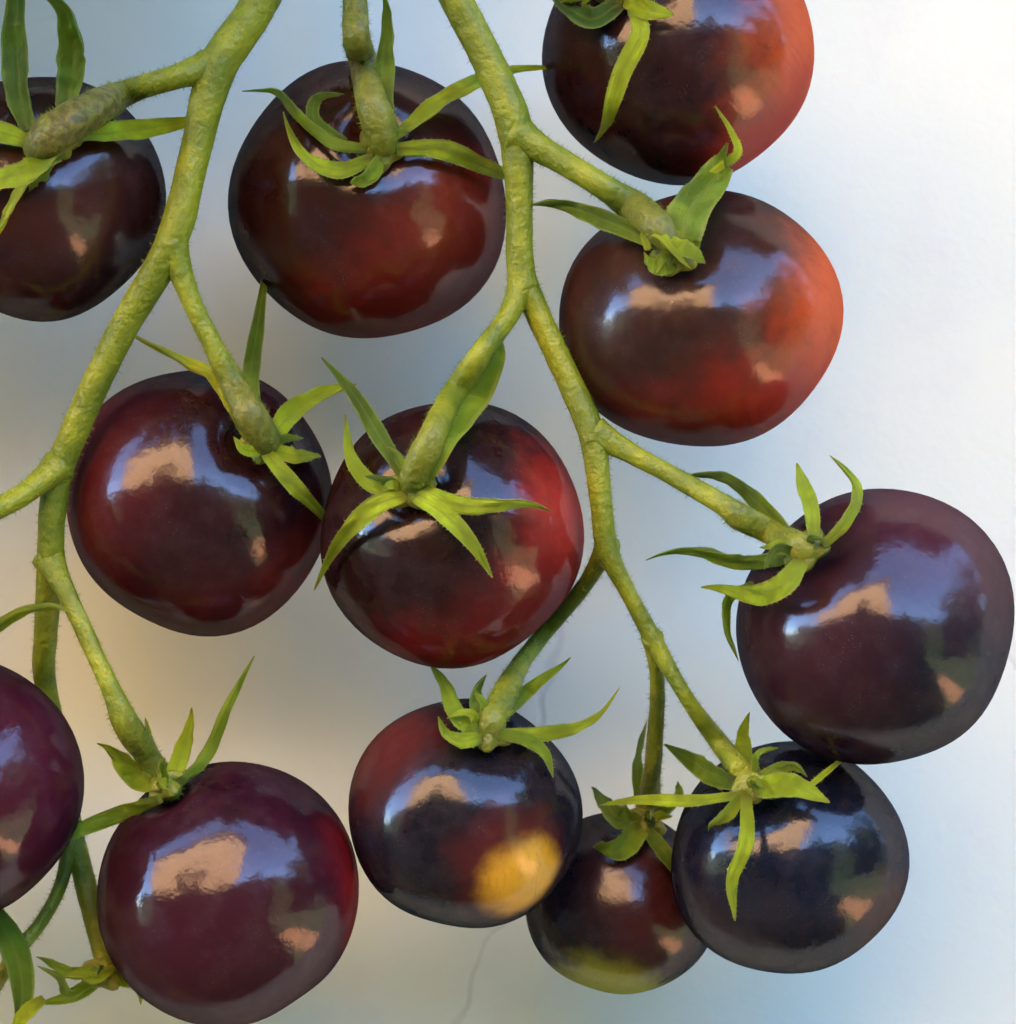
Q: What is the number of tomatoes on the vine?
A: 12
